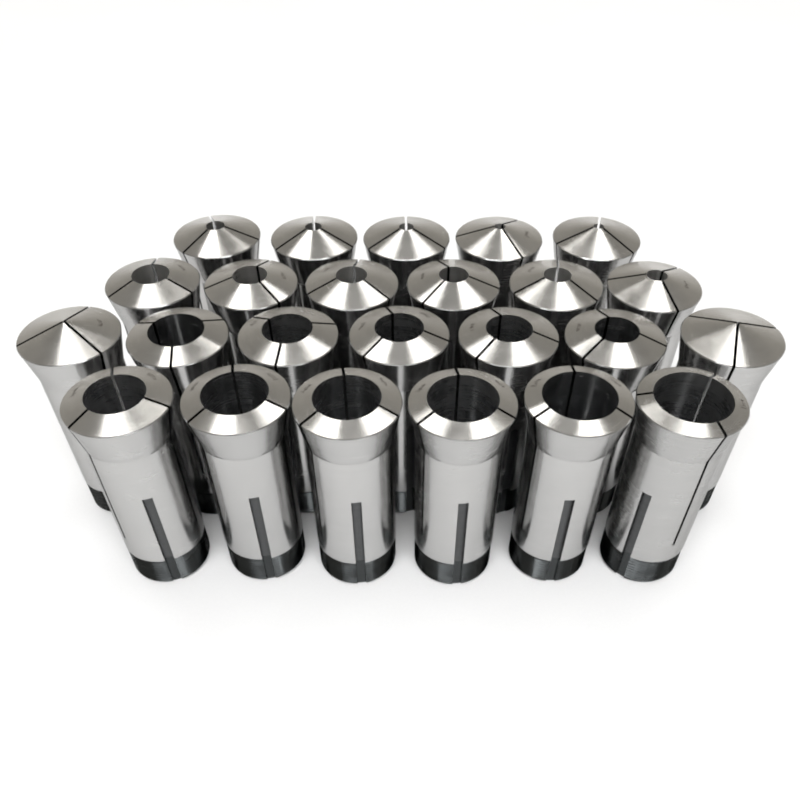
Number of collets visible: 24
